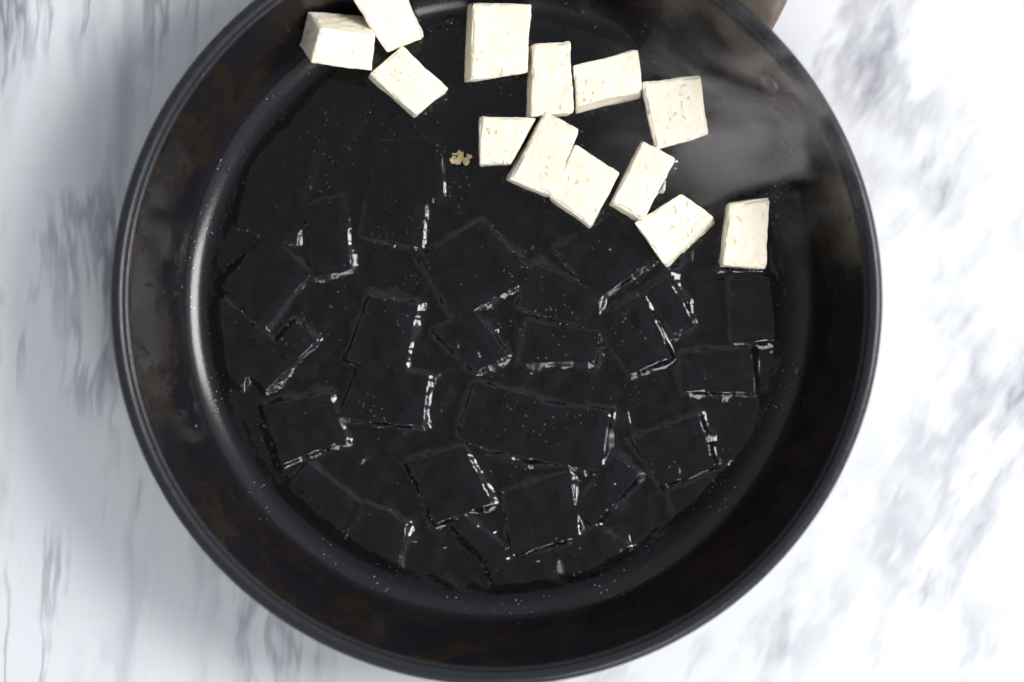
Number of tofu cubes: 13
